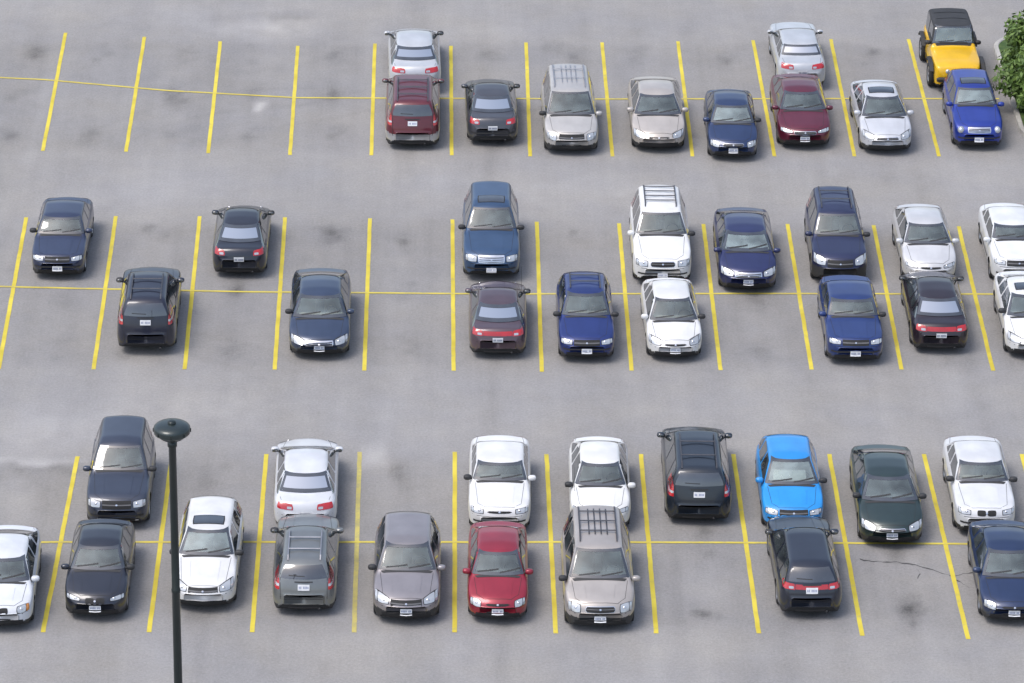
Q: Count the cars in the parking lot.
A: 44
